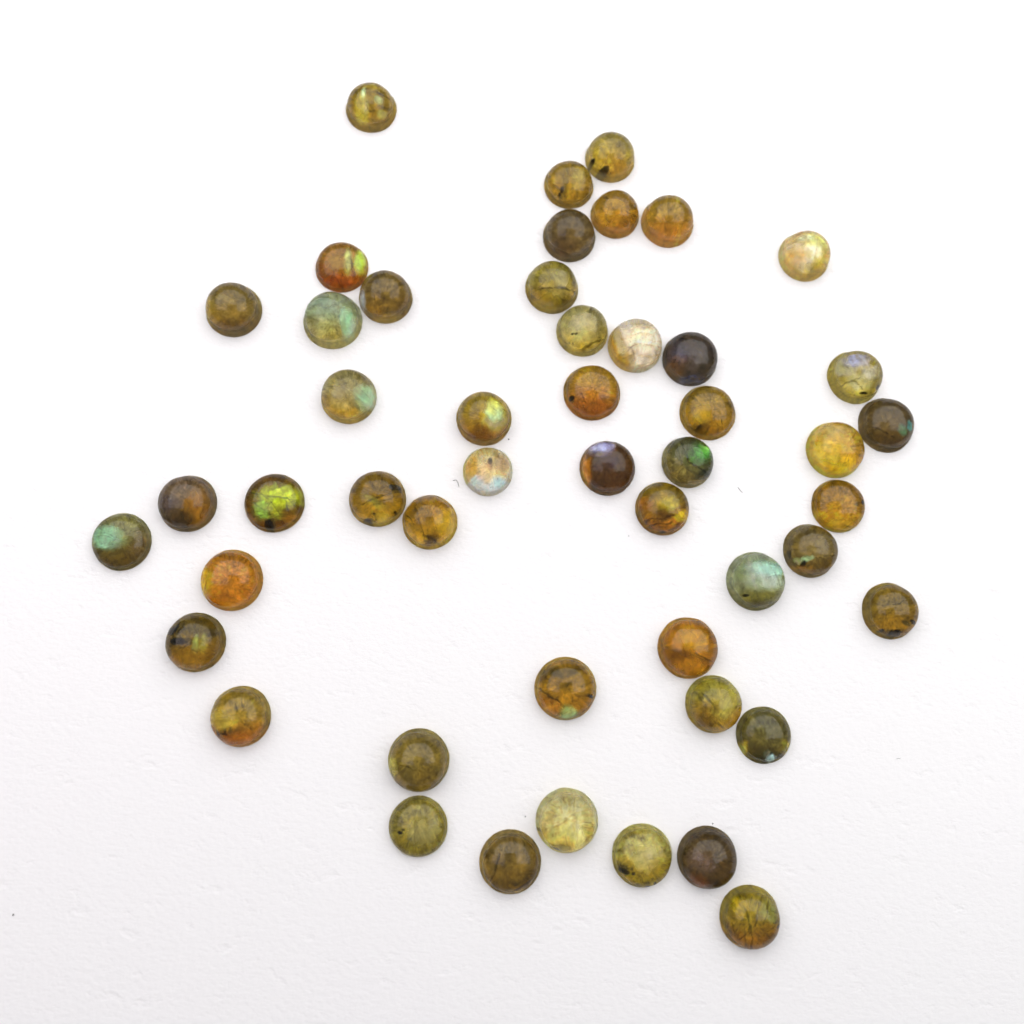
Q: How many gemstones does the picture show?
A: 49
